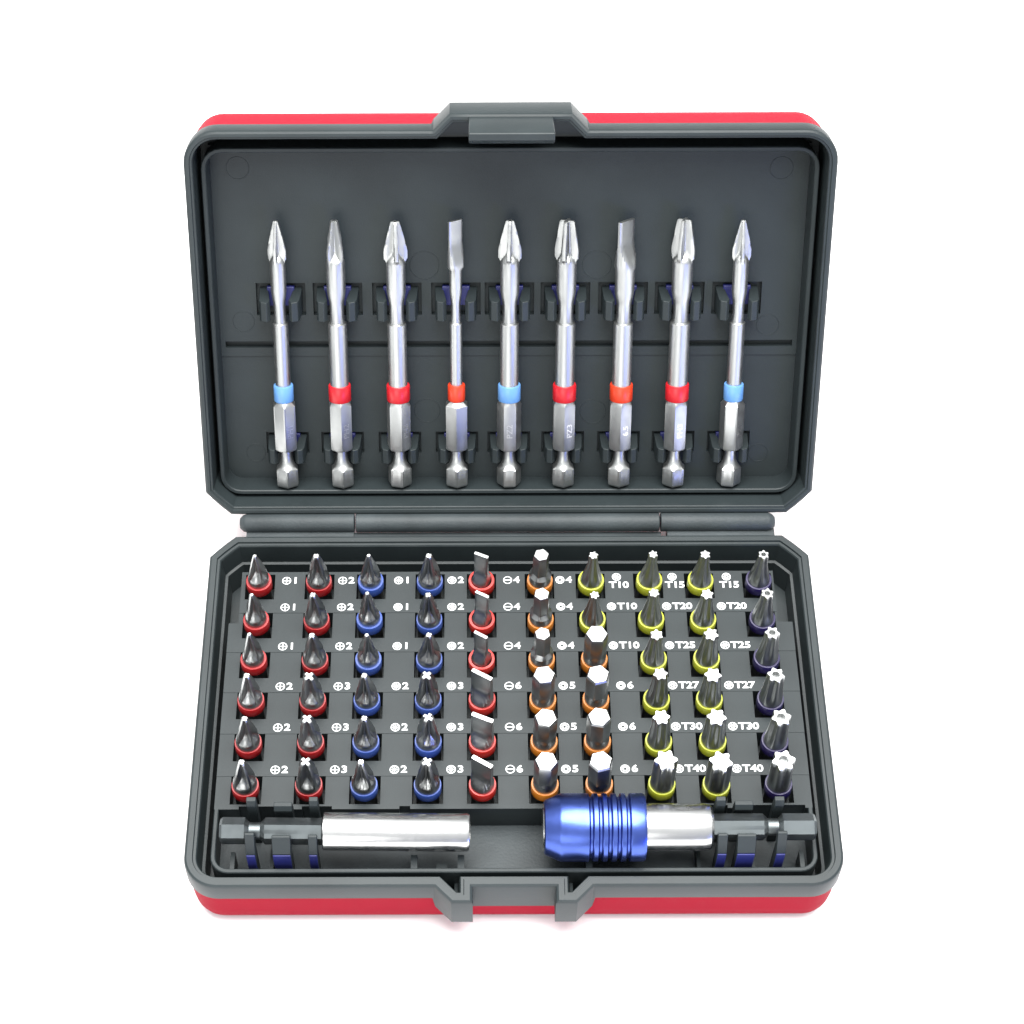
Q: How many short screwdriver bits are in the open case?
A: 60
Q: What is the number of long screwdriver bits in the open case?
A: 9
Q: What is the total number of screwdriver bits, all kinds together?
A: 69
